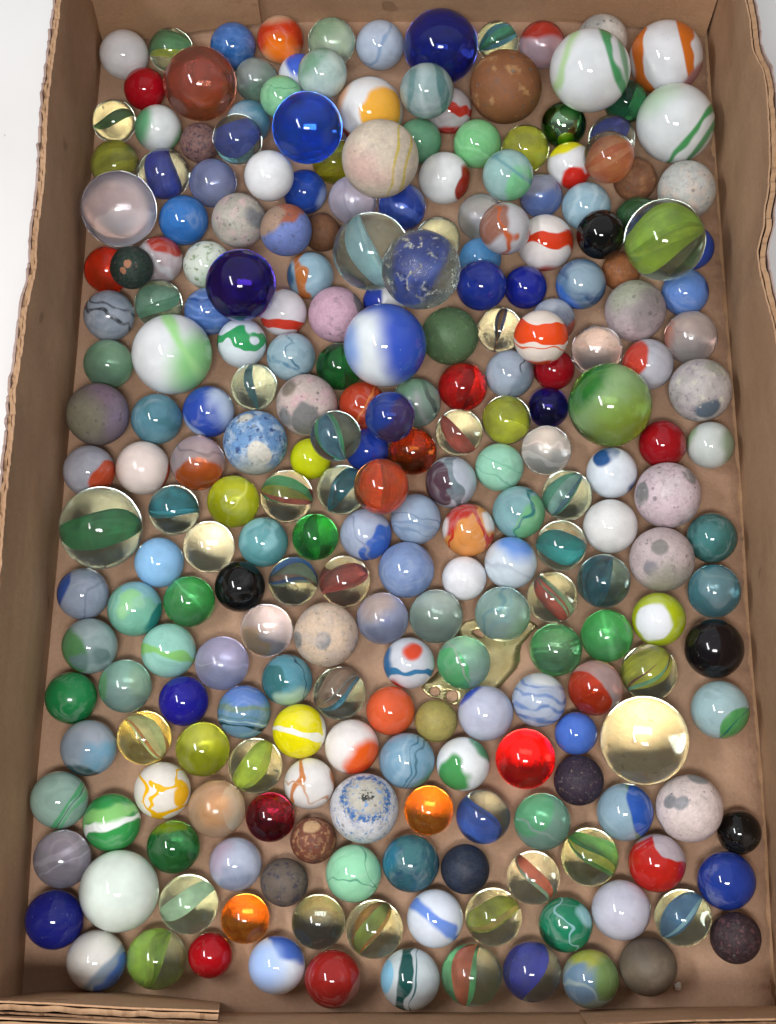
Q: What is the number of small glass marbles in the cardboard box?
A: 200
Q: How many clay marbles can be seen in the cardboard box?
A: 29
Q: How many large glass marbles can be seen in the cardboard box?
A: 18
